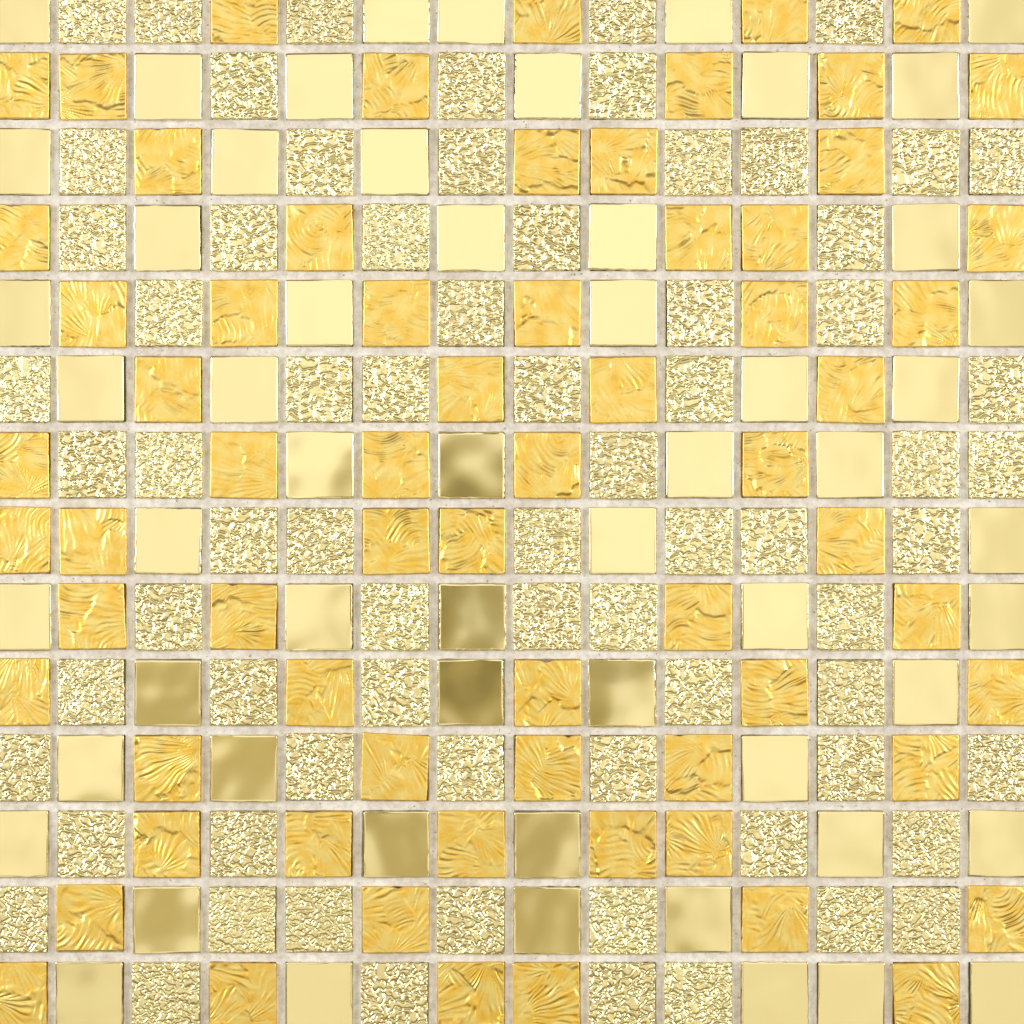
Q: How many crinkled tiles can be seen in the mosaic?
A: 72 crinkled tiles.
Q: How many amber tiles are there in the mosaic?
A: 67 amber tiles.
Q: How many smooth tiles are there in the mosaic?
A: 57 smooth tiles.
